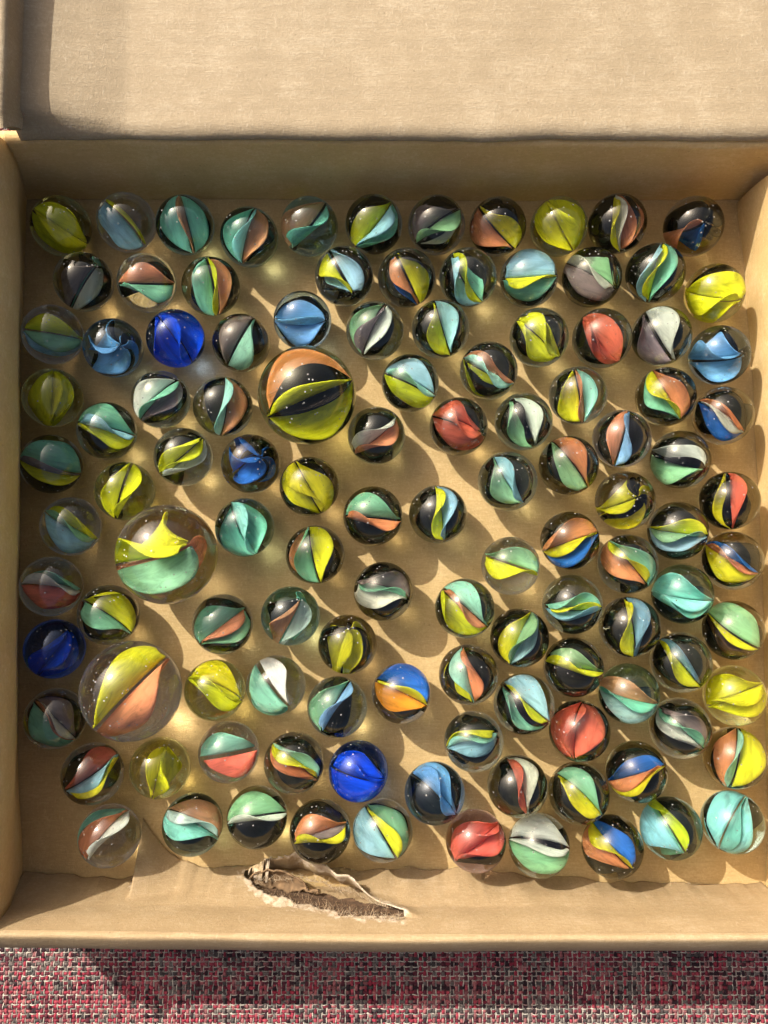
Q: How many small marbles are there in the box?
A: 112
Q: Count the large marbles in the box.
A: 3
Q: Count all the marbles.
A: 115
